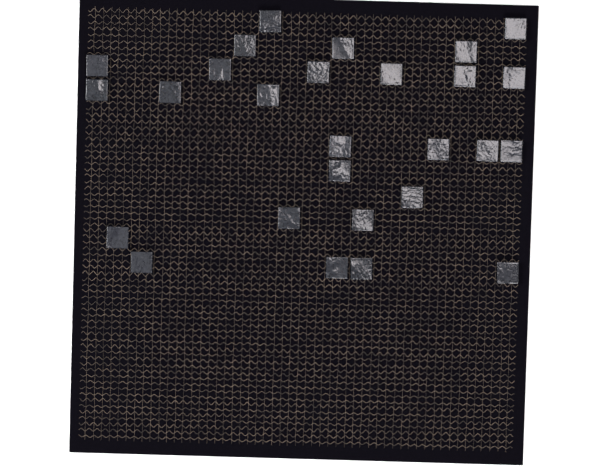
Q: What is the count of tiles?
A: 27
